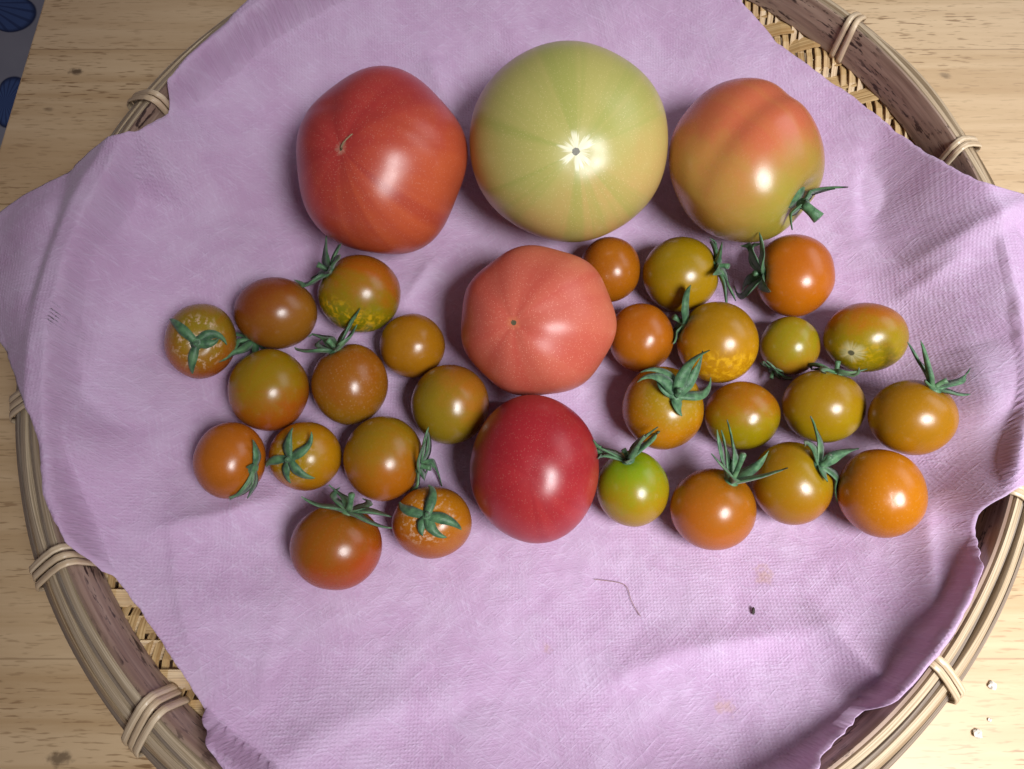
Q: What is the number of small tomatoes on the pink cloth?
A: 27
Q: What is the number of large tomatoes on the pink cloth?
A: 5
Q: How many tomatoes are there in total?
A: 32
